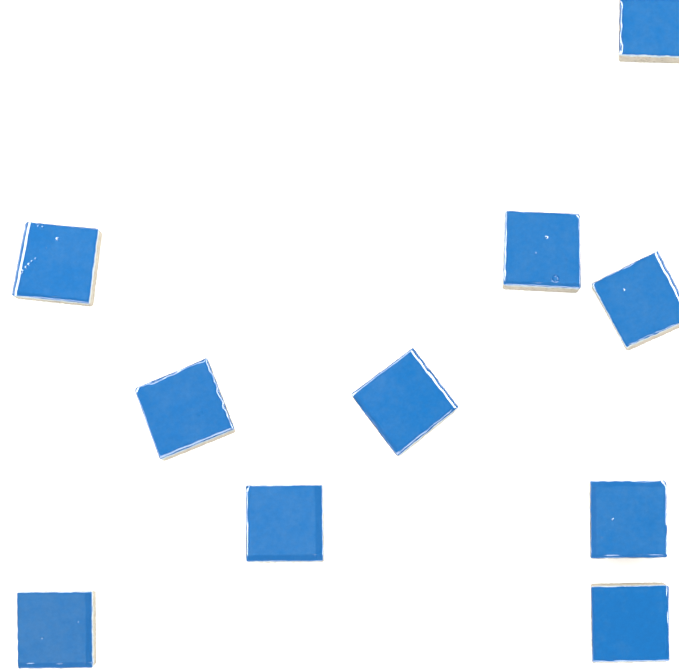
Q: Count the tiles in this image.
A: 10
